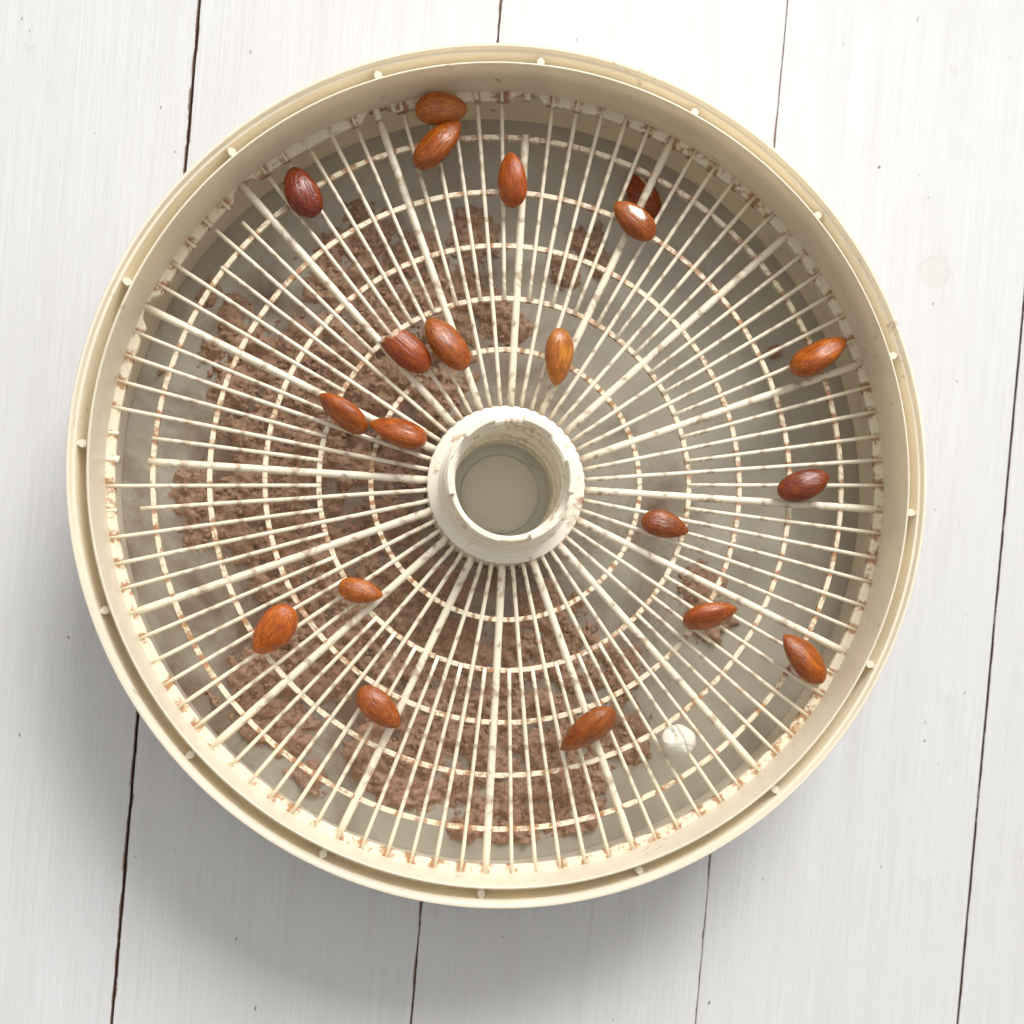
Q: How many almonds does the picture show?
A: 20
